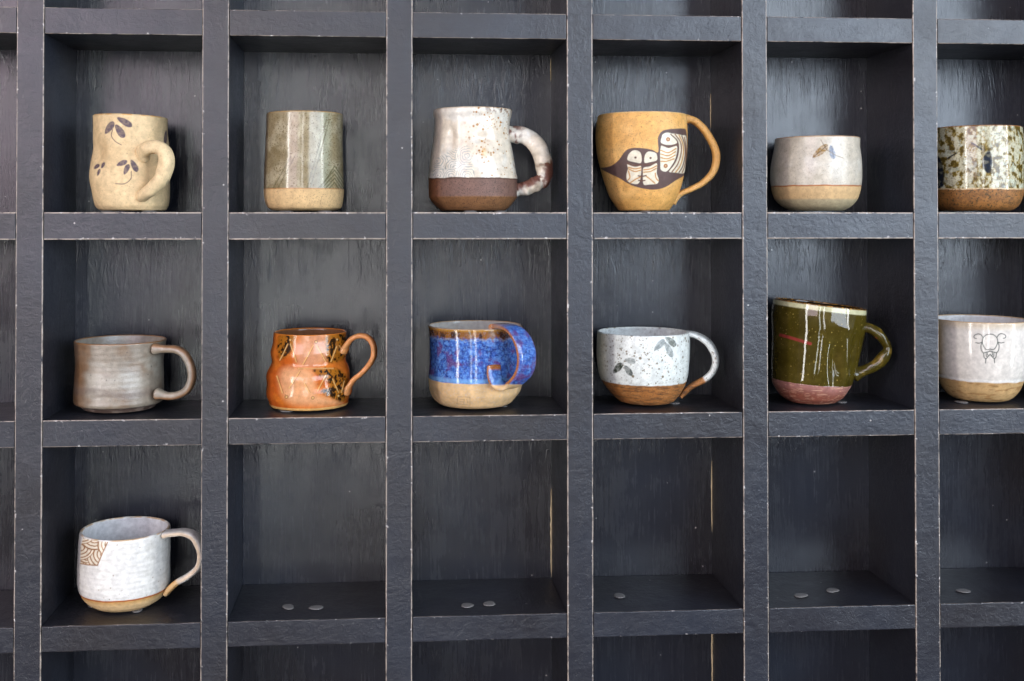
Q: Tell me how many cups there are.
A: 13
